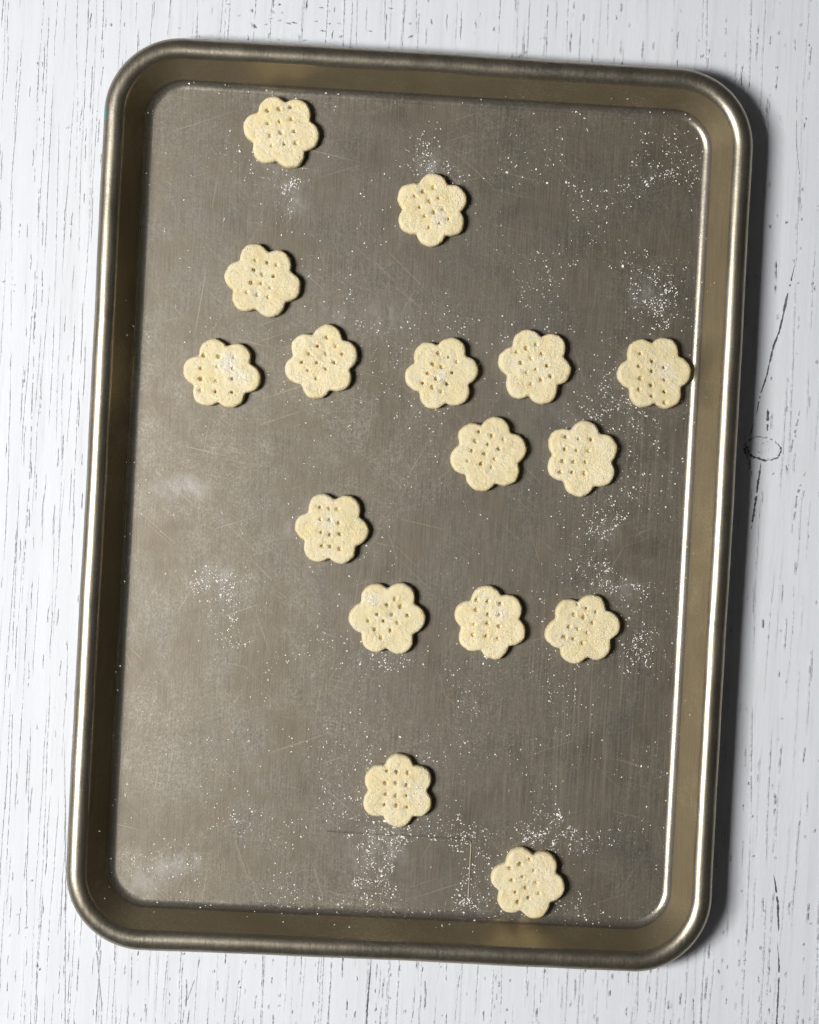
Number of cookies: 16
